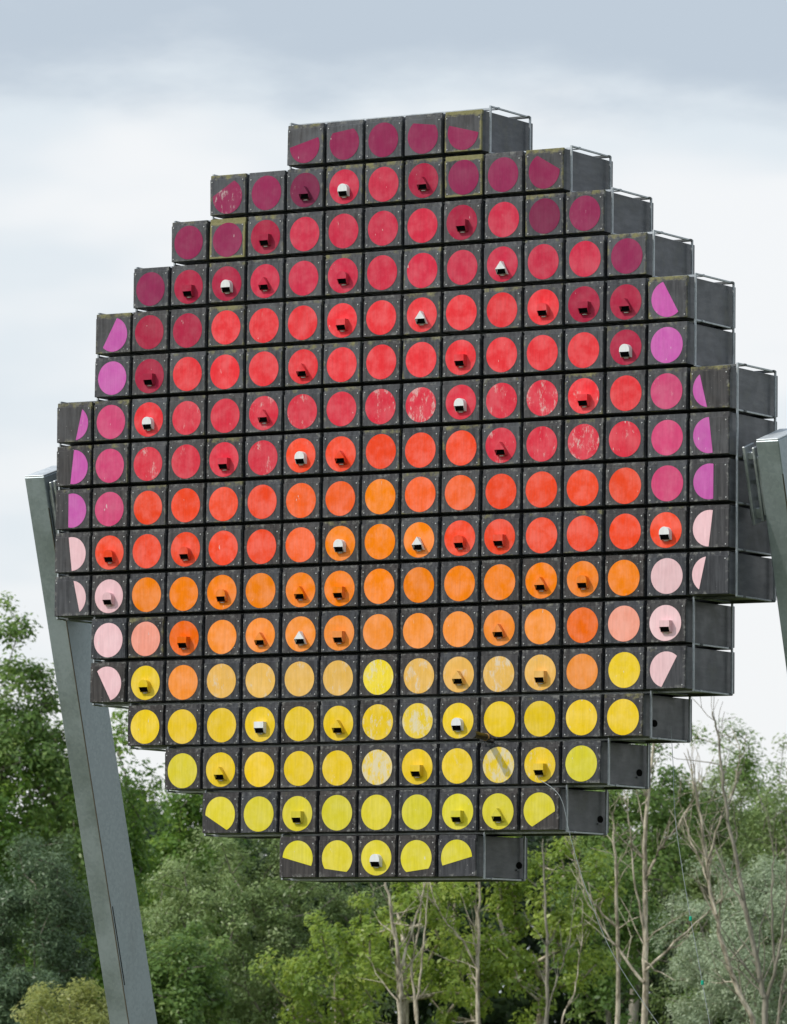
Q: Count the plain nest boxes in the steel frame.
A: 162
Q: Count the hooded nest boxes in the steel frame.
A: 59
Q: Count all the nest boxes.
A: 221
